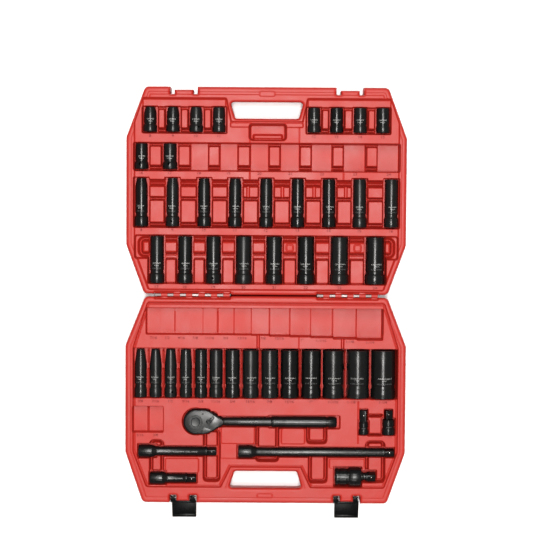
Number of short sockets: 10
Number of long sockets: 31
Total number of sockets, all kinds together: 41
